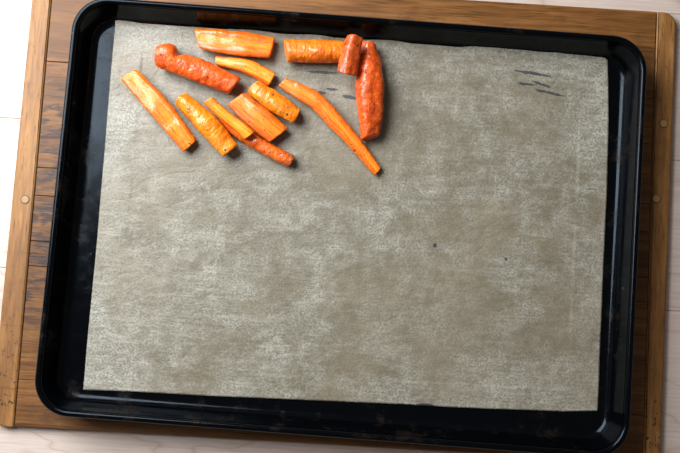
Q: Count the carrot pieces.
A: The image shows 13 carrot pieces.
